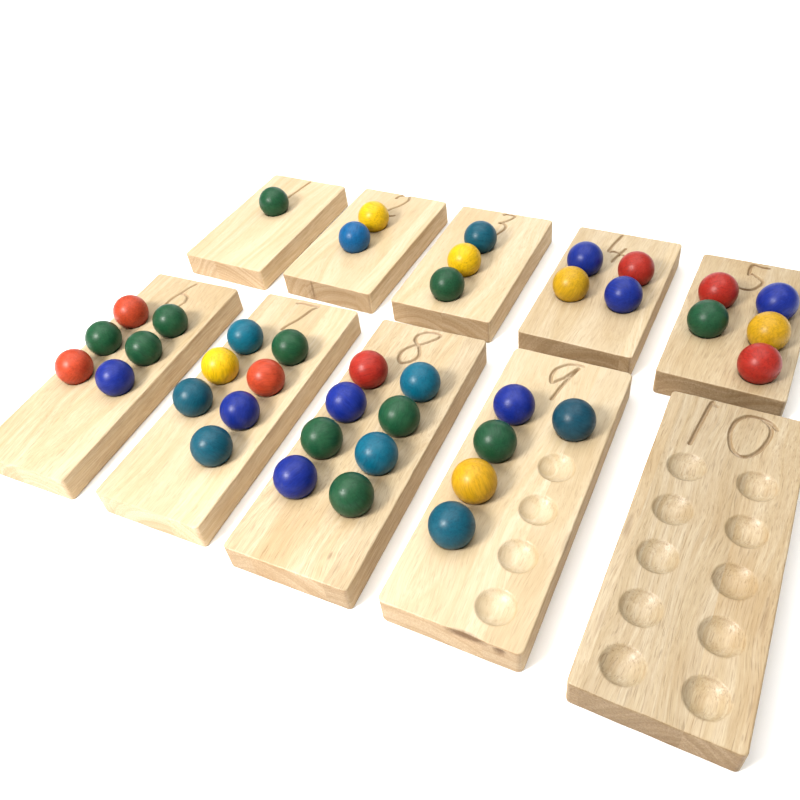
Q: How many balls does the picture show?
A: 41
